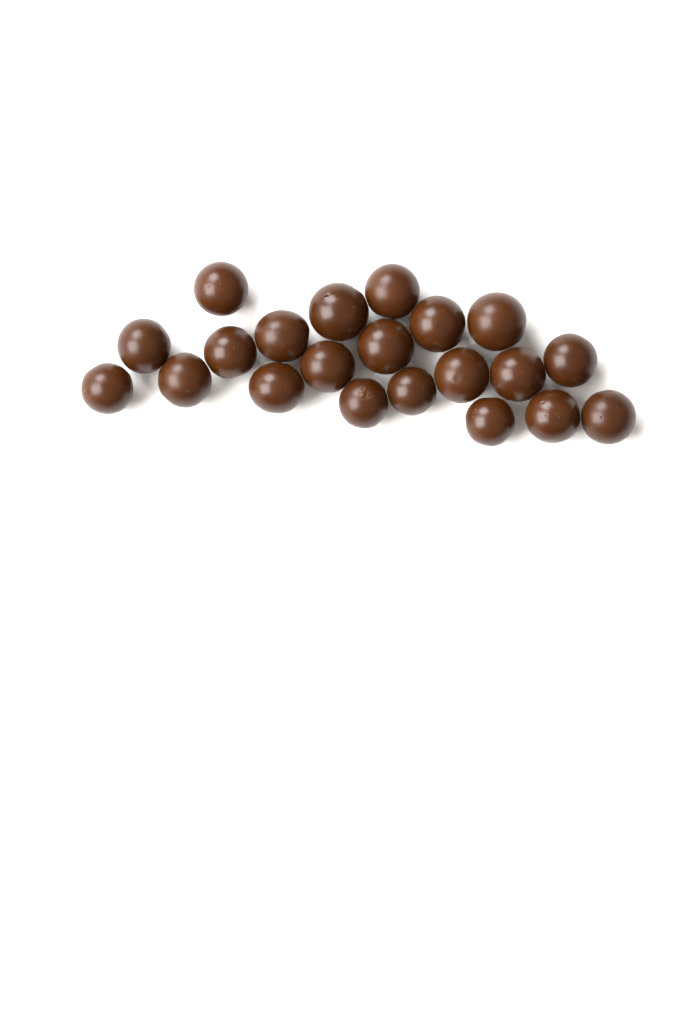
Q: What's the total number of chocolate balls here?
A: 21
